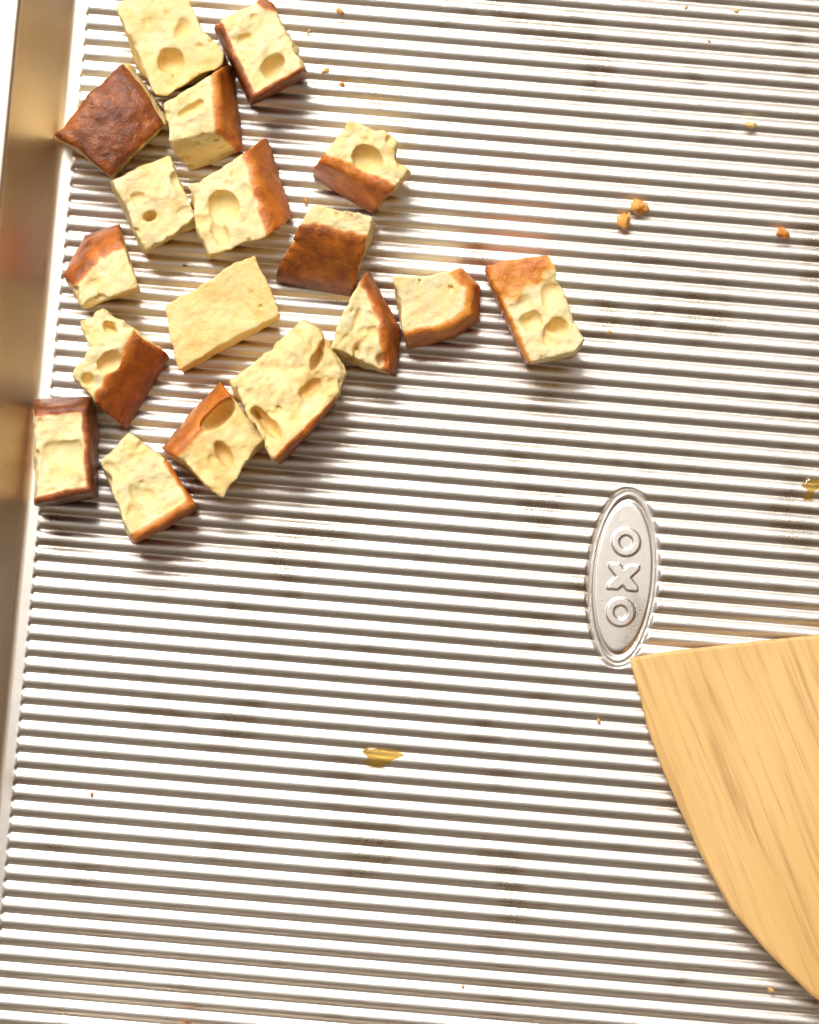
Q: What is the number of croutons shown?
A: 18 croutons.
